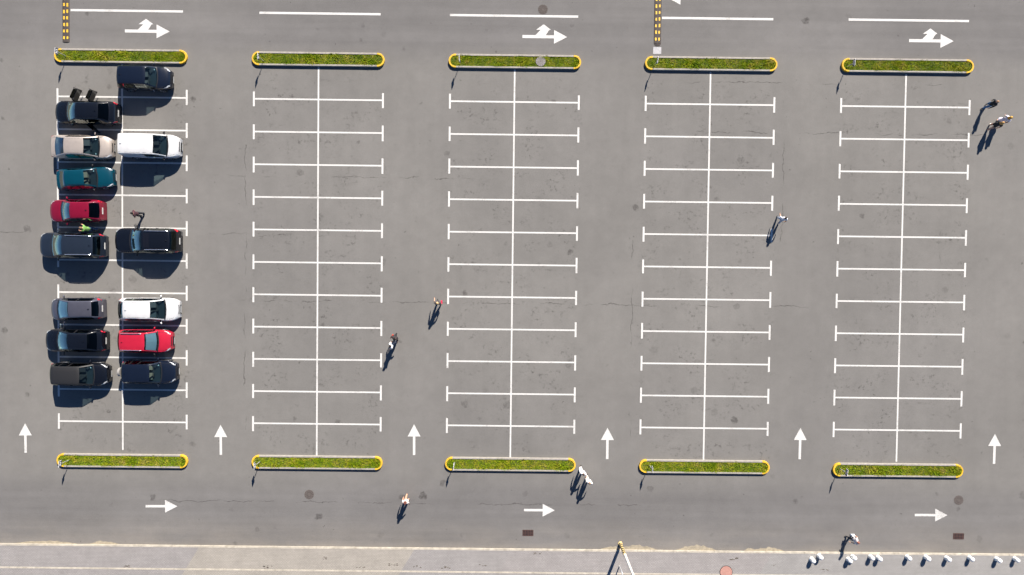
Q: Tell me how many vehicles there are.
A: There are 14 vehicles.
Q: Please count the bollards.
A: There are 12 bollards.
